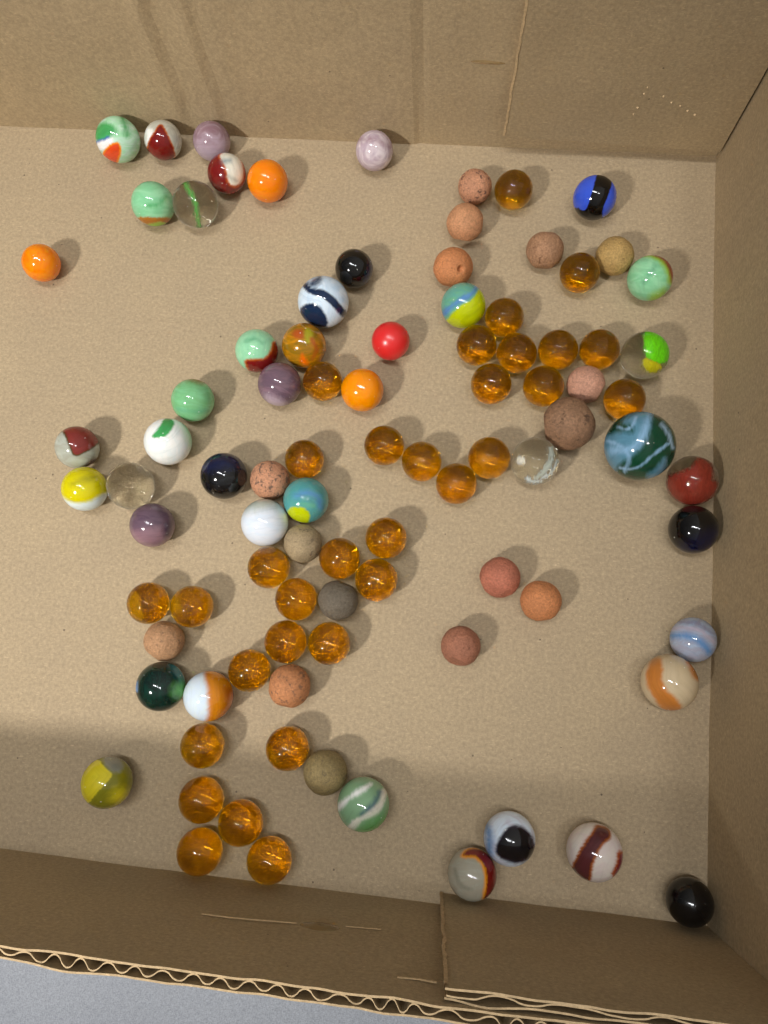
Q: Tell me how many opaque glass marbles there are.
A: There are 38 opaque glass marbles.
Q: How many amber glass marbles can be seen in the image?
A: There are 32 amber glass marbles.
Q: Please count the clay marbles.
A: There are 16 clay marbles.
